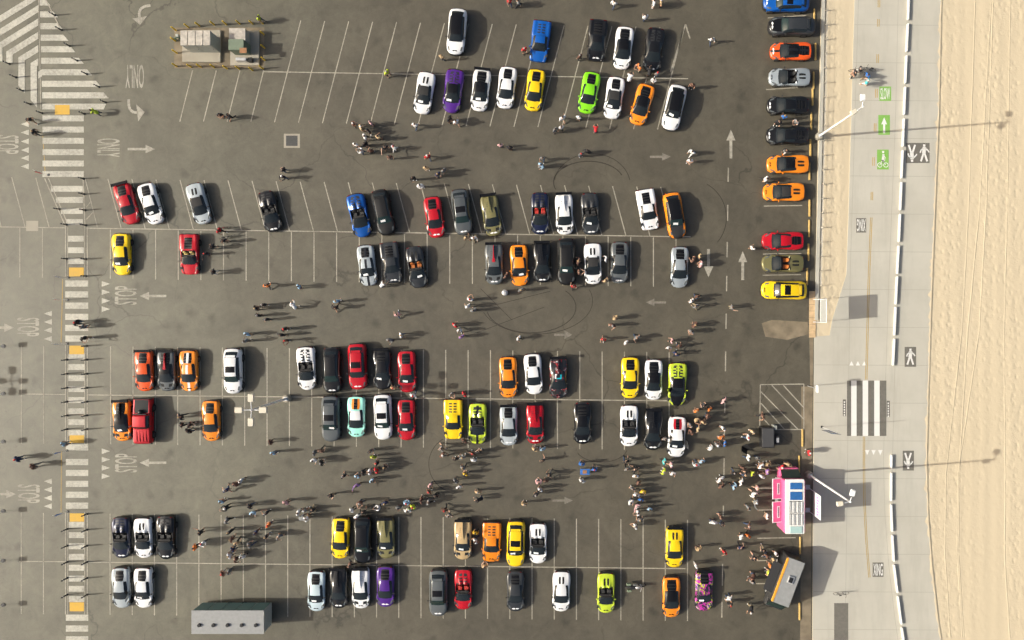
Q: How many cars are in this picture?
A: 105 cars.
